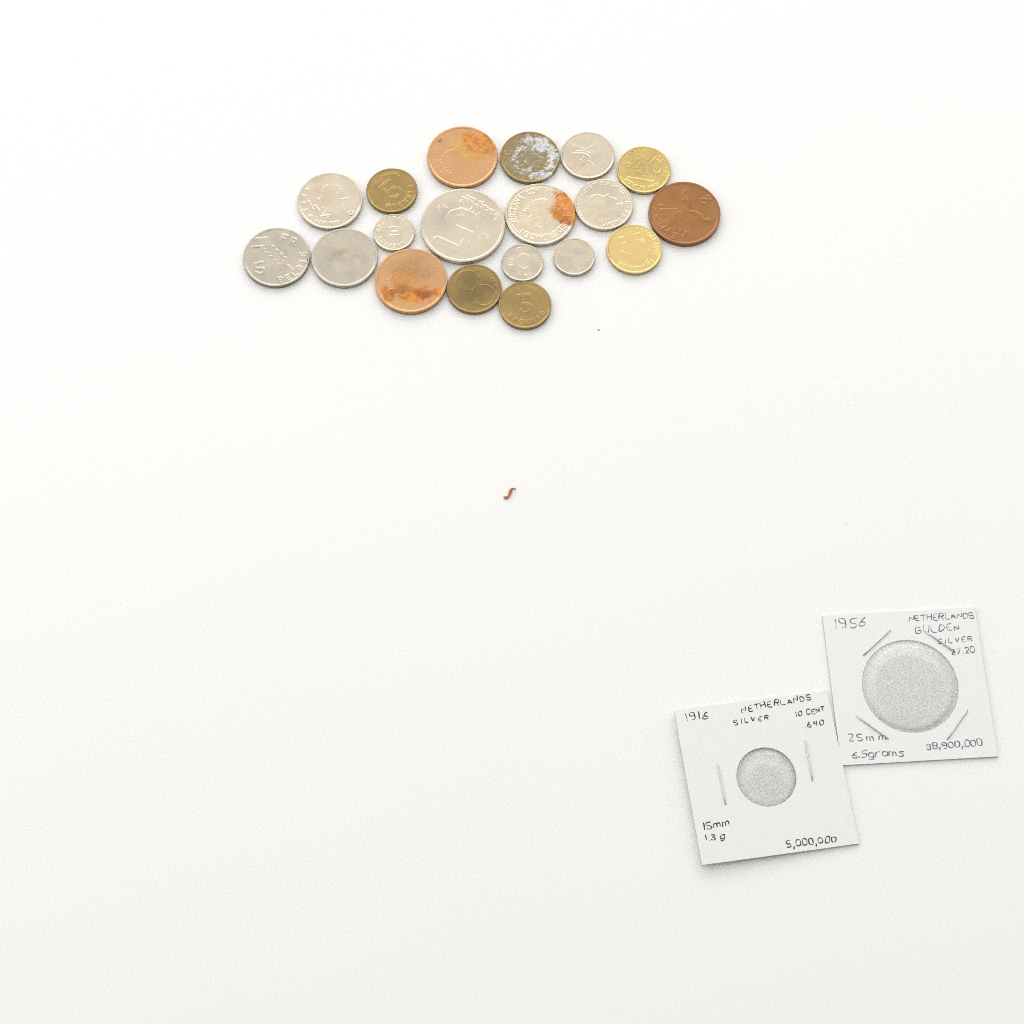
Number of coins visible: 19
